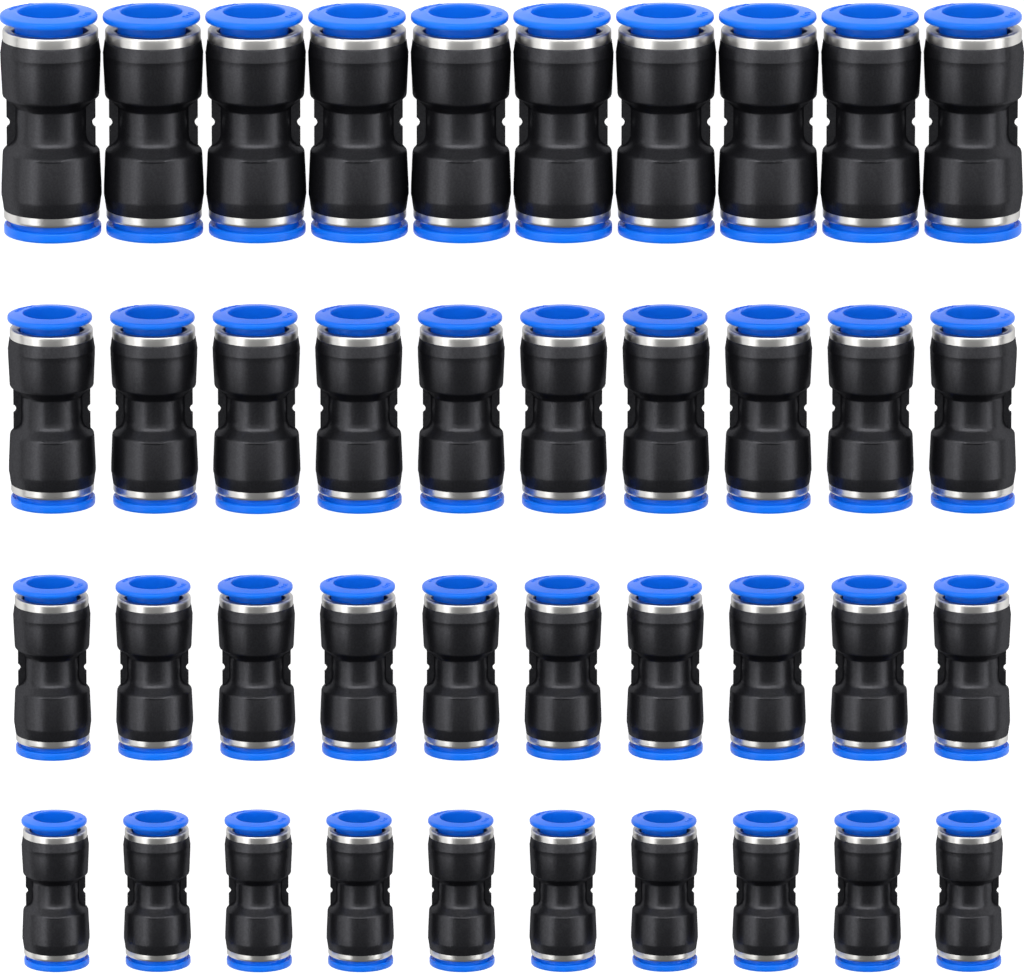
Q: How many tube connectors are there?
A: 40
